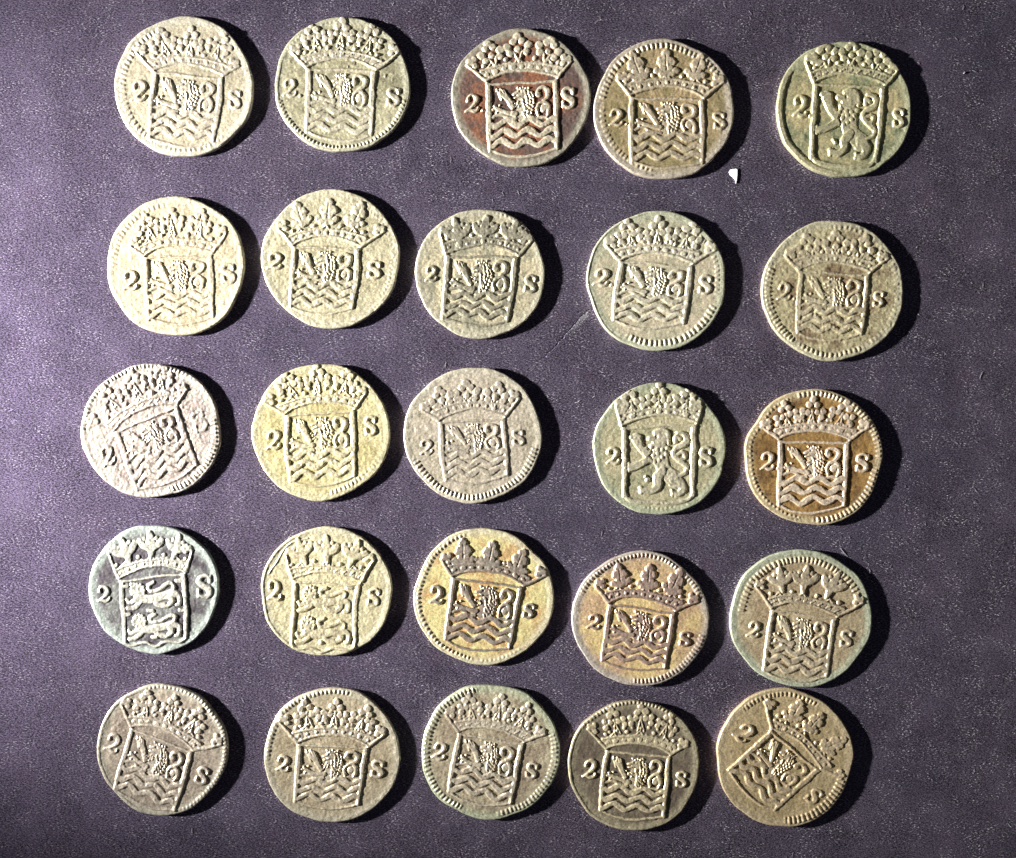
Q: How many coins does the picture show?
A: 25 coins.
